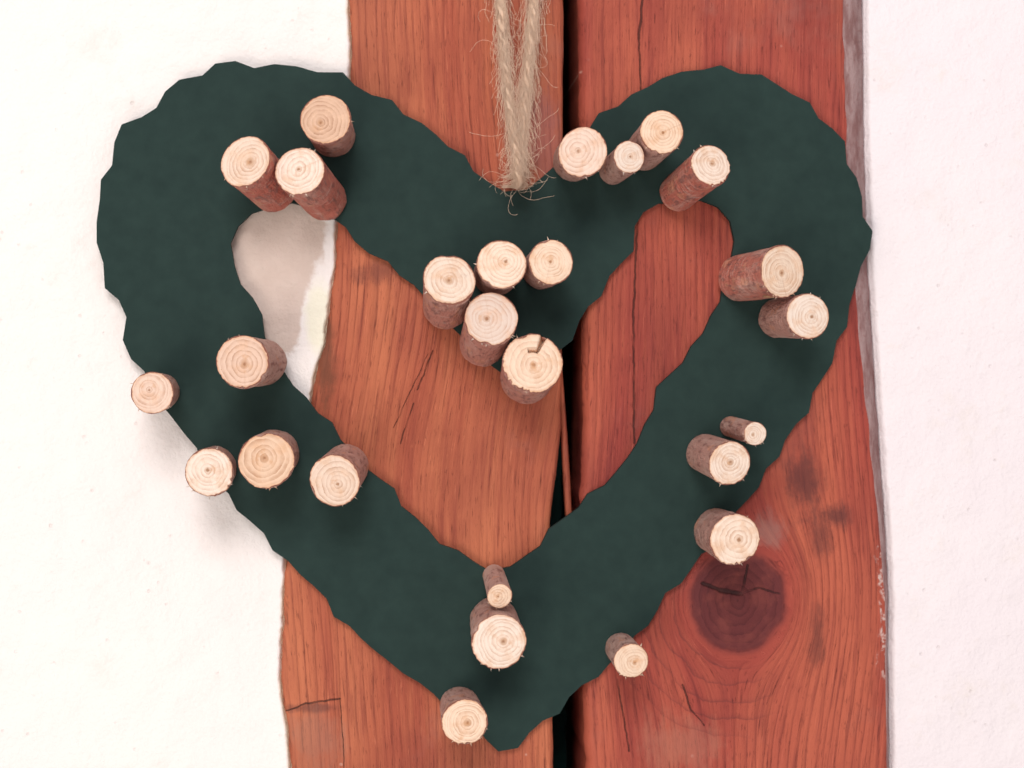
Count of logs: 26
